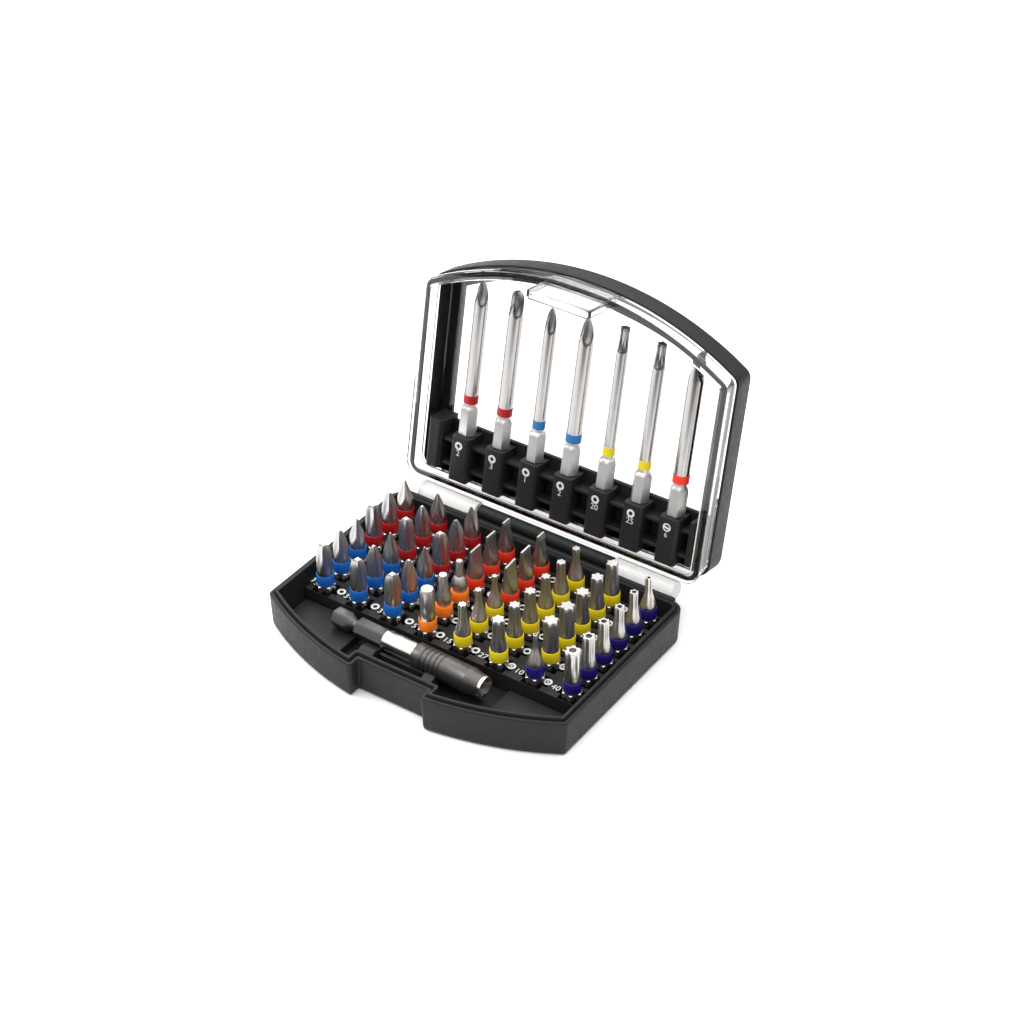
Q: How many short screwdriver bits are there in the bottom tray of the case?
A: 48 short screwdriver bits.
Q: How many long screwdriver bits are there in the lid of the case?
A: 7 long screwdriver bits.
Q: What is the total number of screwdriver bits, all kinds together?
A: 55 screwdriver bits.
